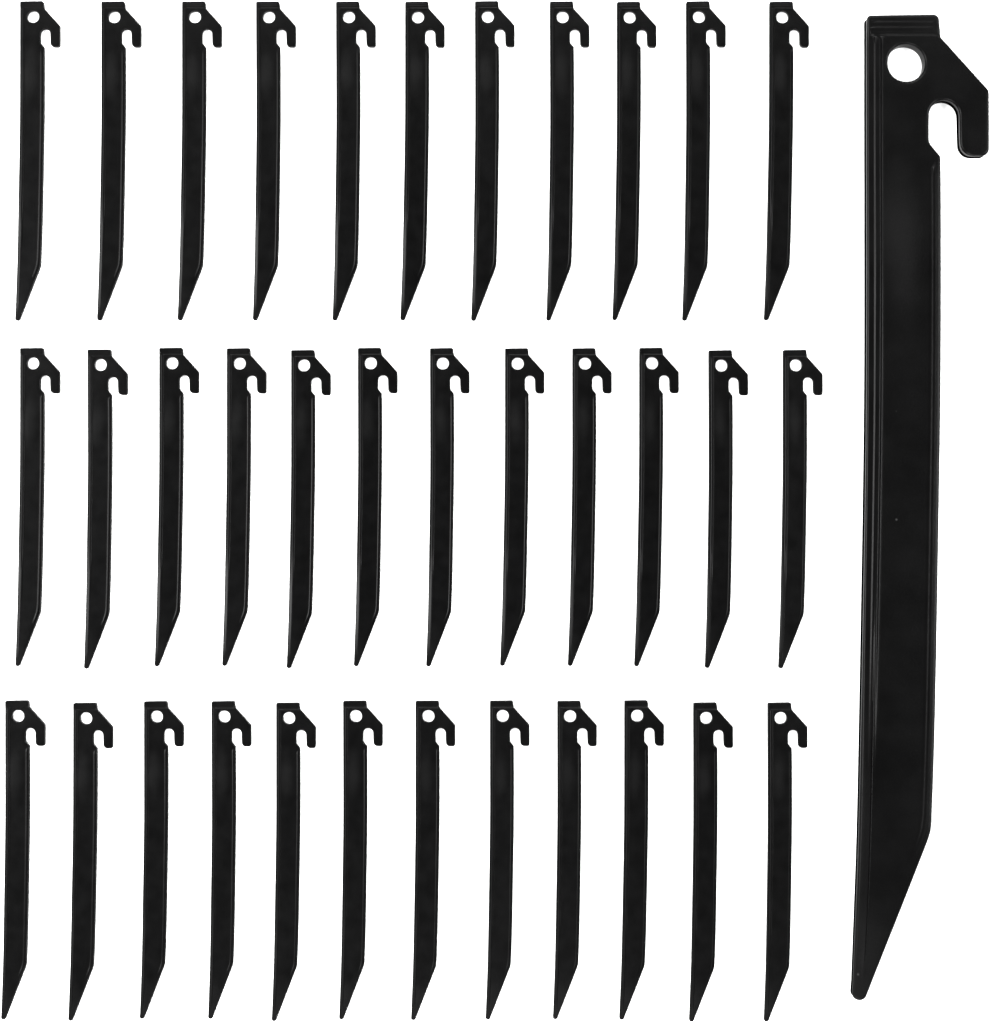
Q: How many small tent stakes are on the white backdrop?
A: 35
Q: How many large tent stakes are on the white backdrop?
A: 1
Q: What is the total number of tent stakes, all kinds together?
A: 36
